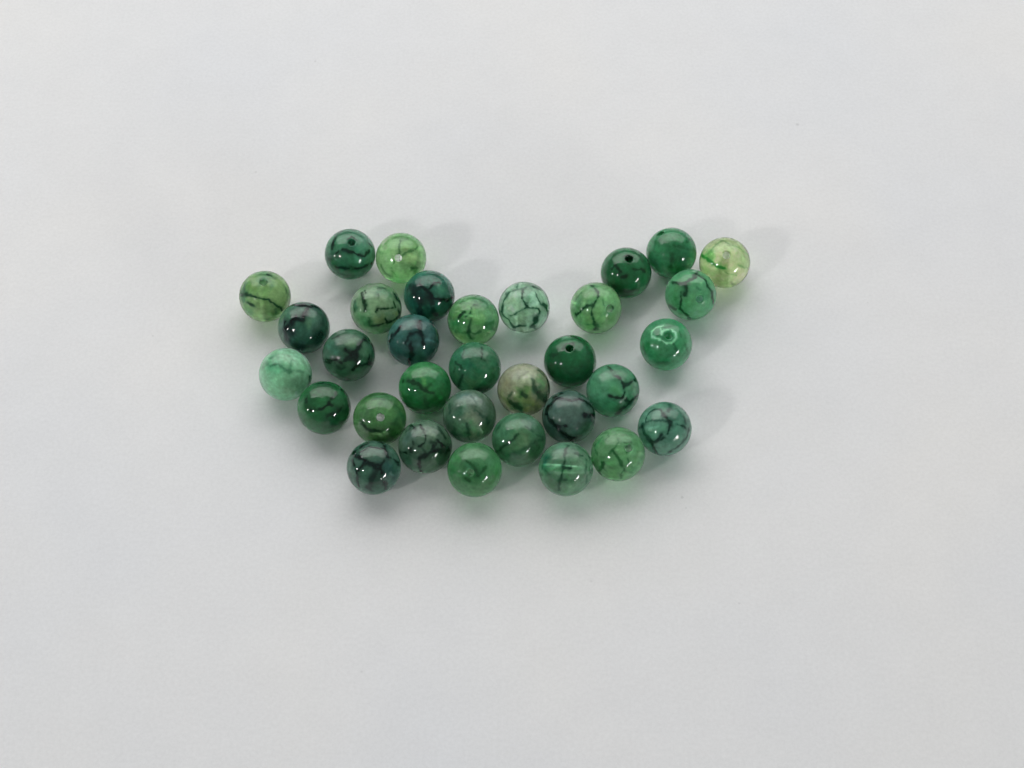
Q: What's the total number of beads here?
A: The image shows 33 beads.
